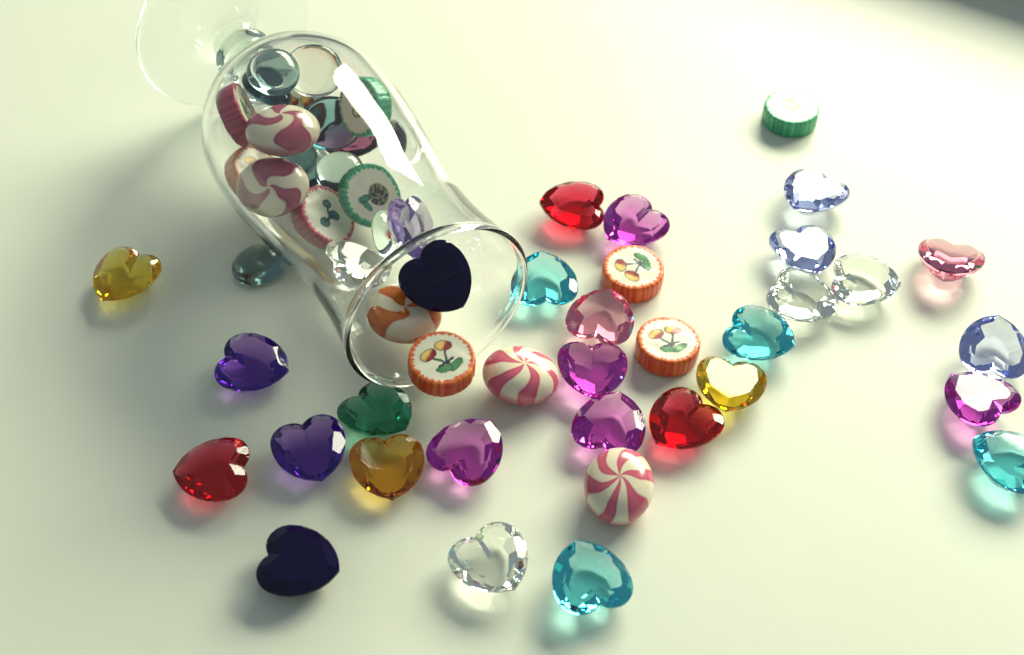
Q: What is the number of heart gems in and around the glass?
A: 31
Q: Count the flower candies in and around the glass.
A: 10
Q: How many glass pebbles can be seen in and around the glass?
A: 10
